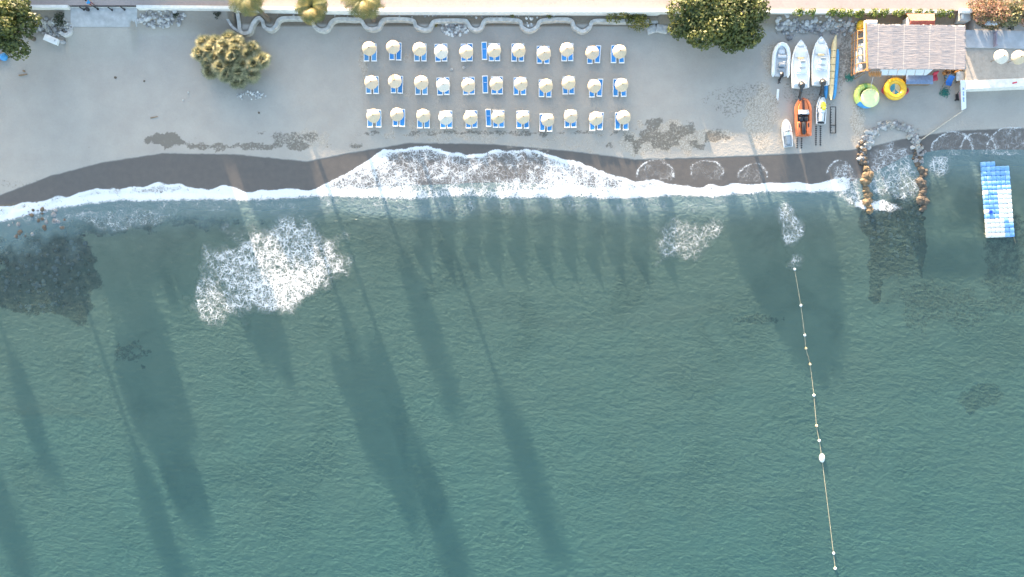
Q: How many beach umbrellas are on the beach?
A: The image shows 35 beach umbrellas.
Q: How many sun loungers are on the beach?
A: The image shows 69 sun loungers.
